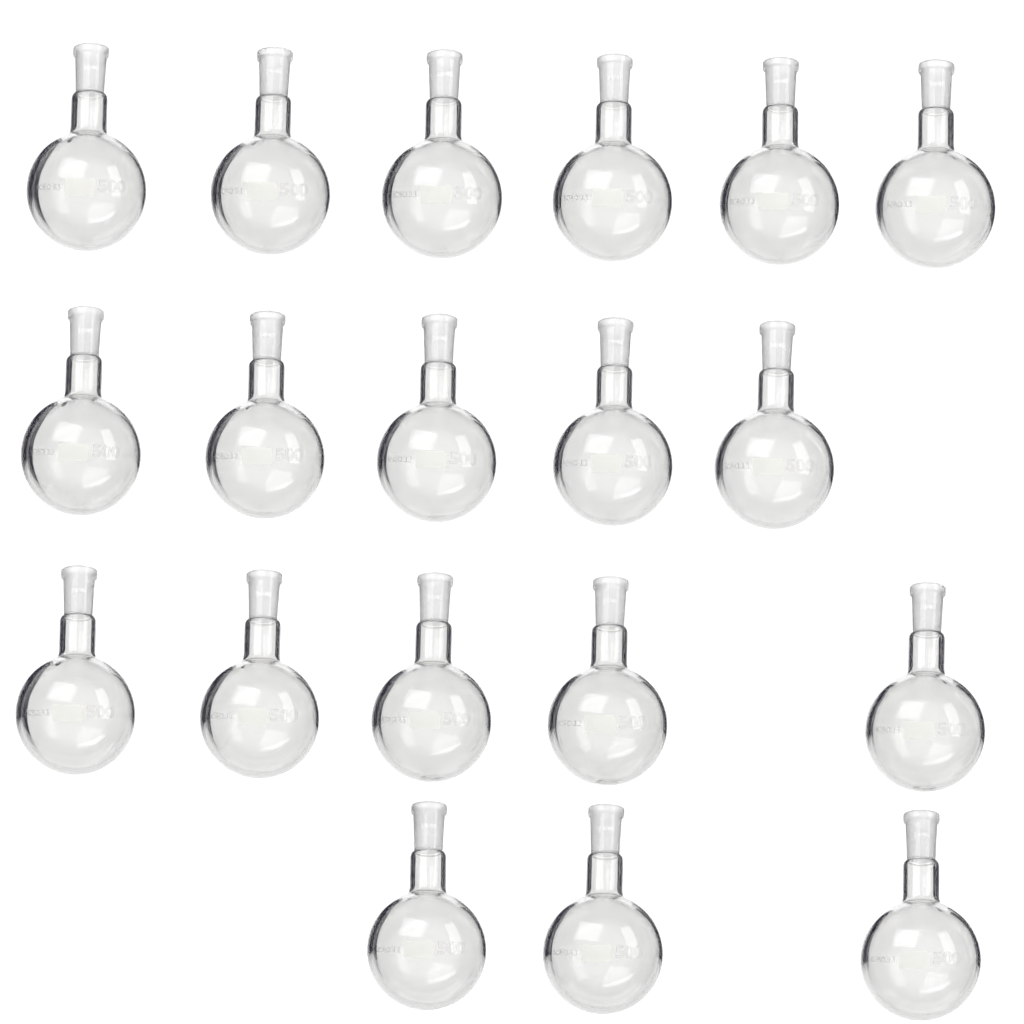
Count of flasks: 19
